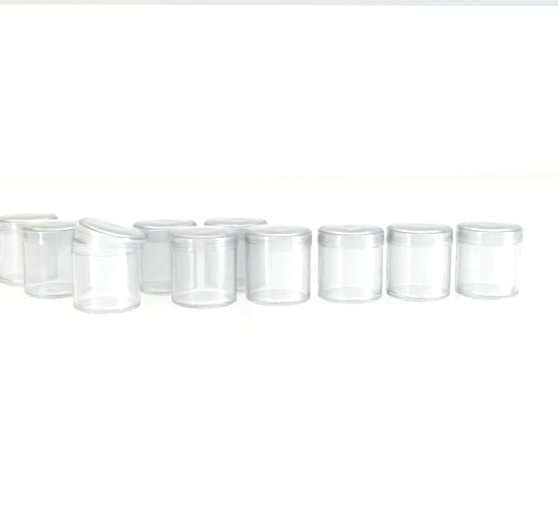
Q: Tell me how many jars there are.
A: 10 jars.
